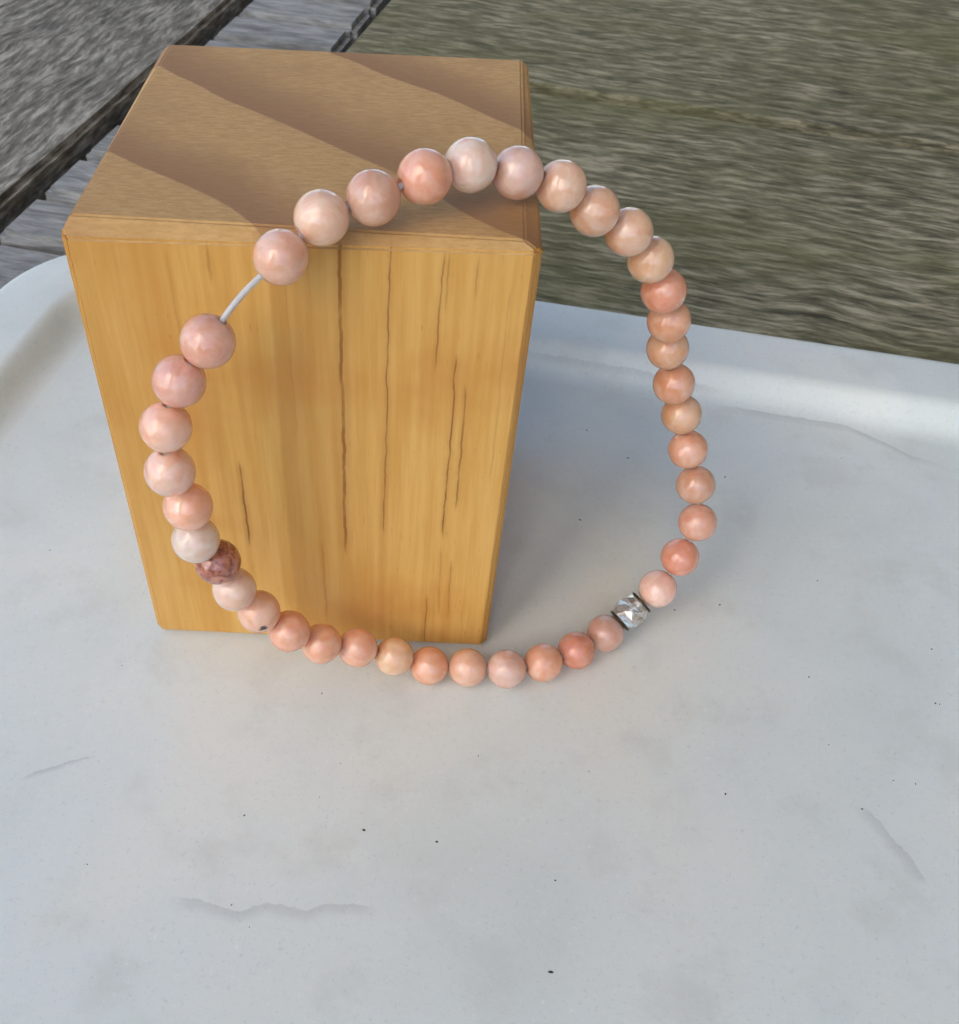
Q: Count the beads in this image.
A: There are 39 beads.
